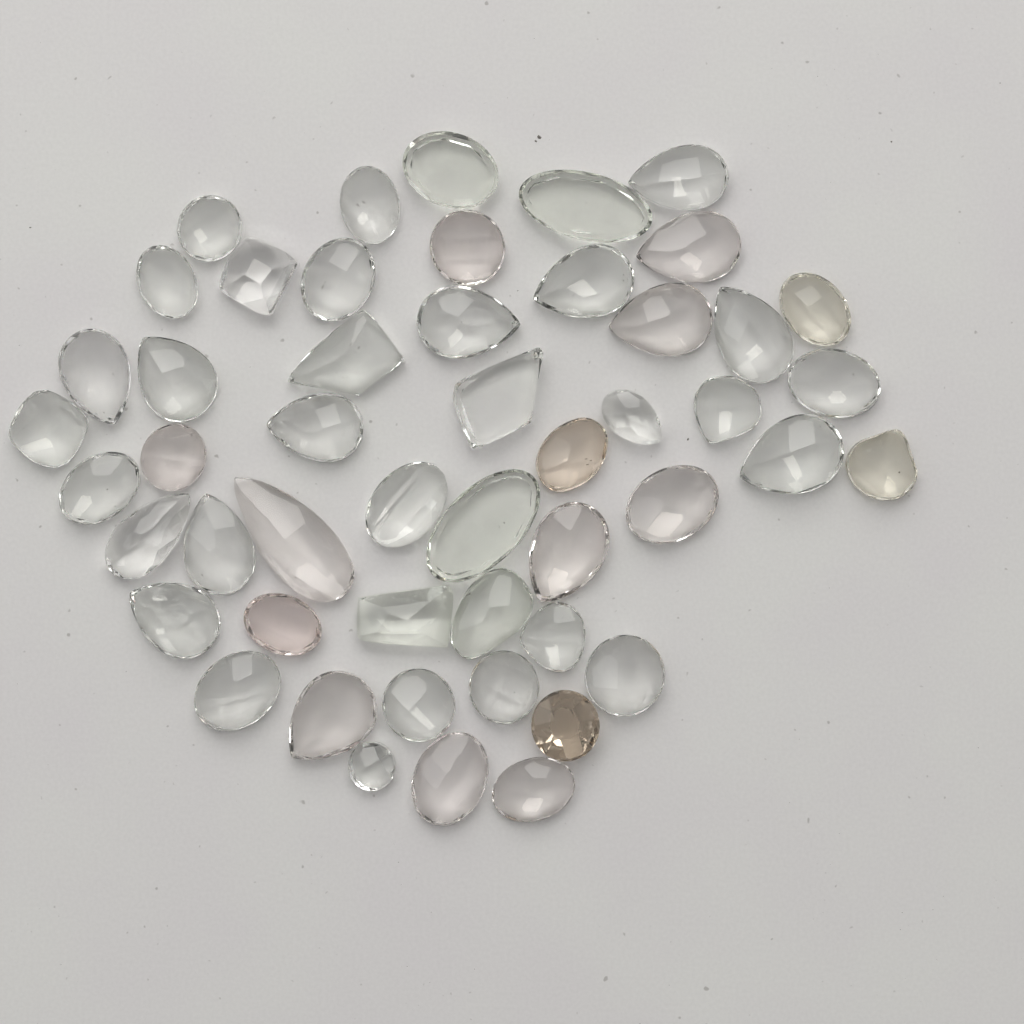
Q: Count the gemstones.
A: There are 50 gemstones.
